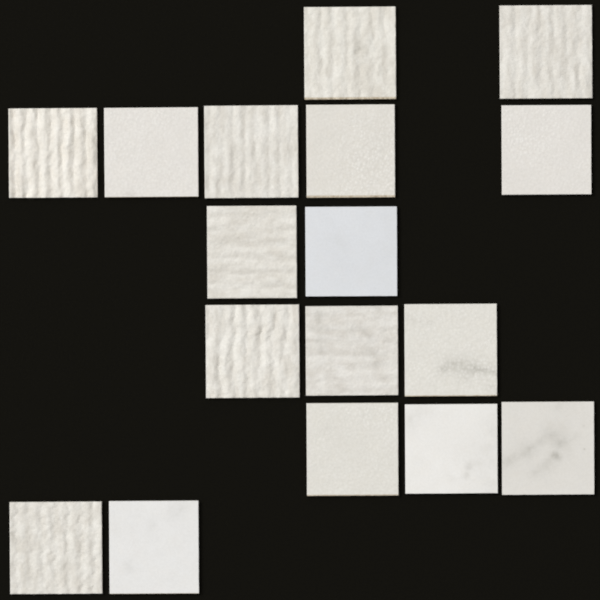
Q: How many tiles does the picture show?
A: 17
